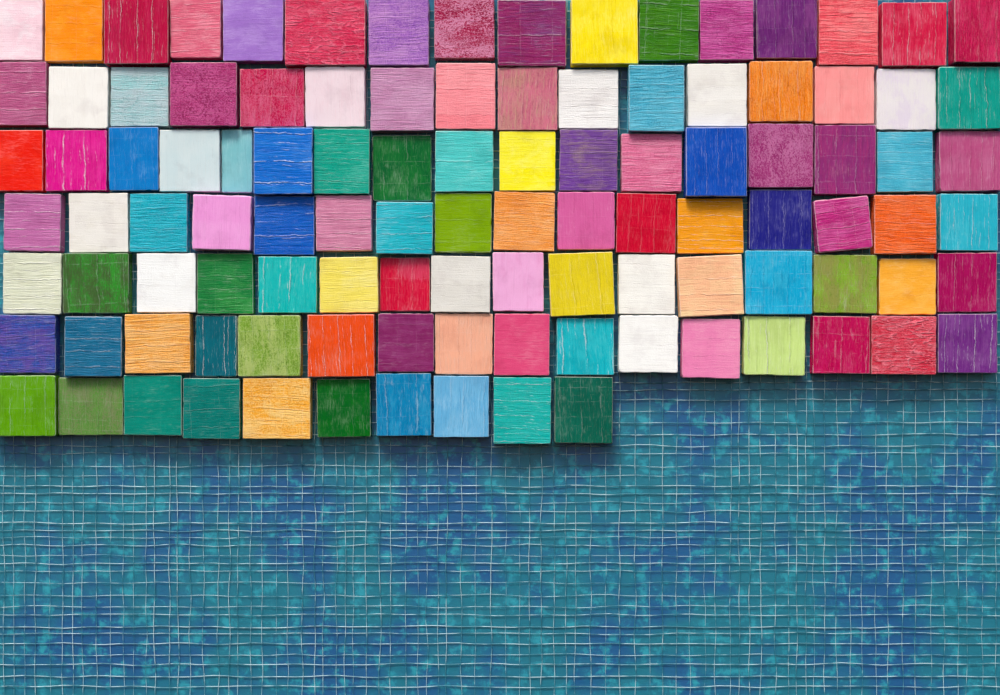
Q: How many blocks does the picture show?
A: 107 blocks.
